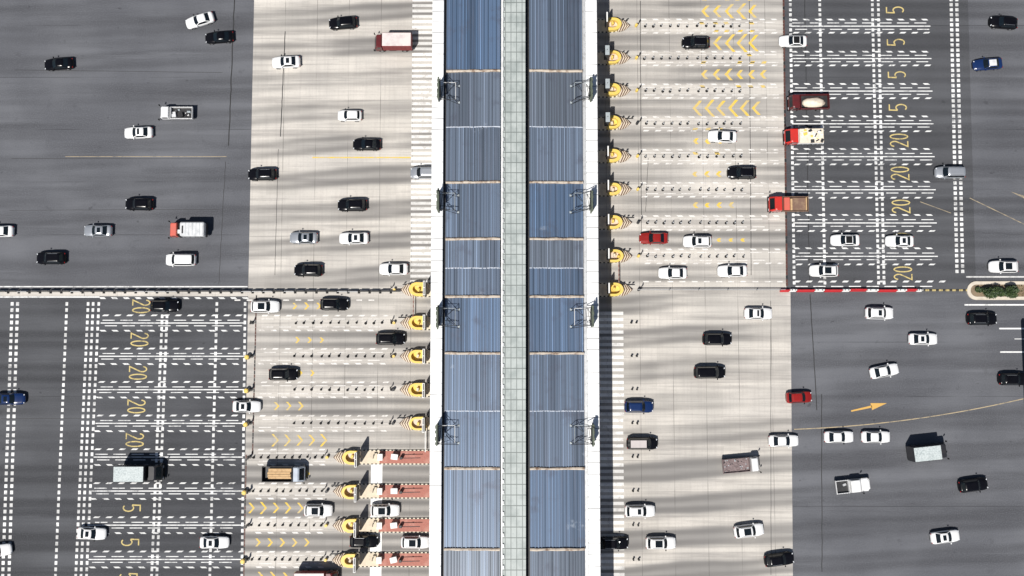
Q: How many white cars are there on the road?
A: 36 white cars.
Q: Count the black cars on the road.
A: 25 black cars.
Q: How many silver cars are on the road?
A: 4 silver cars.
